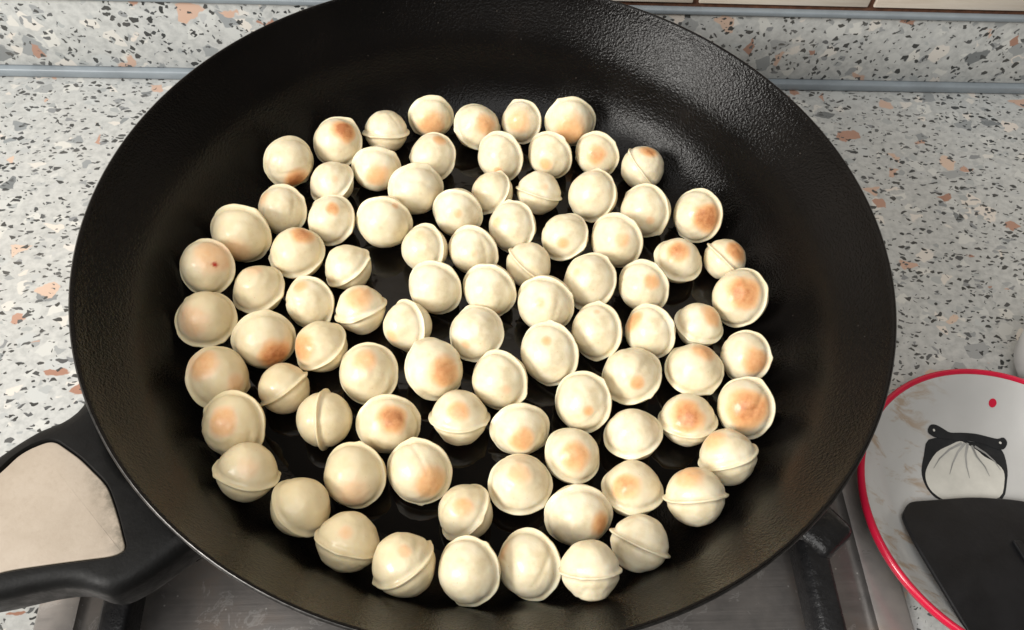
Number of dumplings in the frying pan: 88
